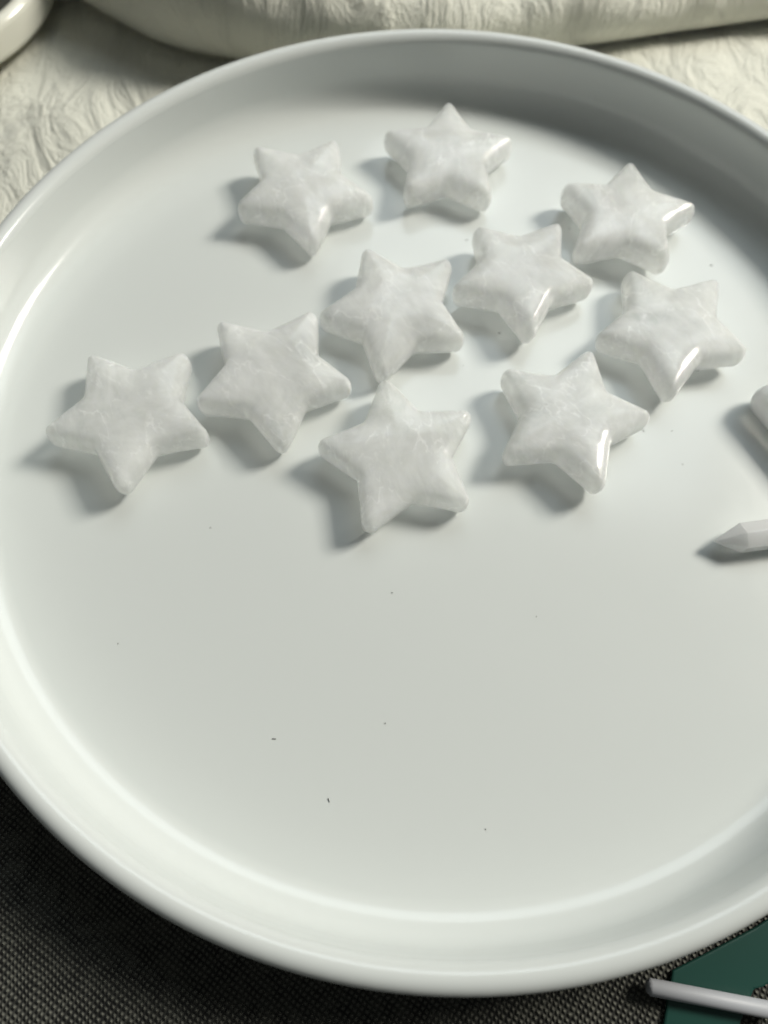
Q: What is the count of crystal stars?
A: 10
